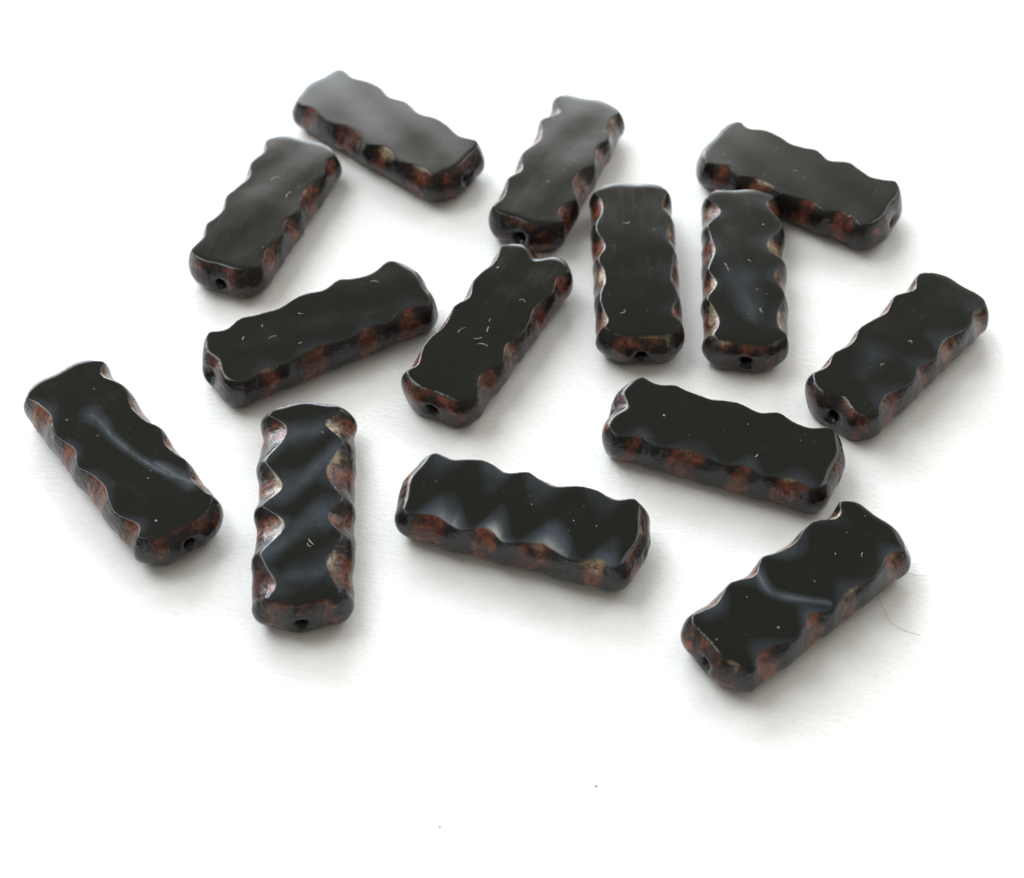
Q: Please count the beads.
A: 14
